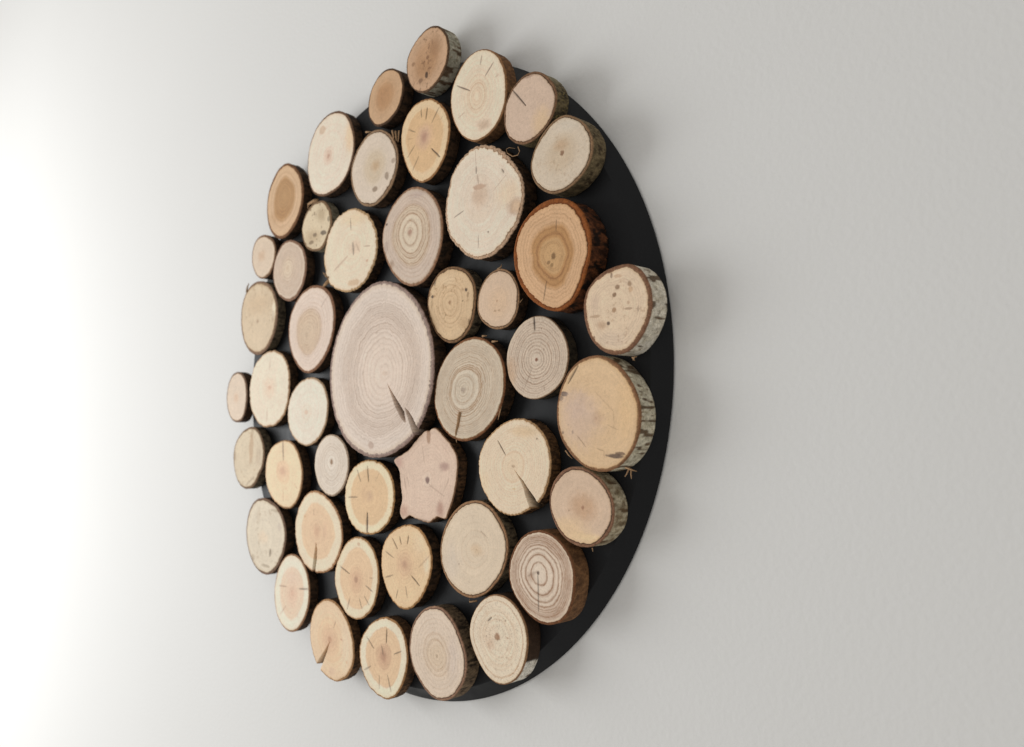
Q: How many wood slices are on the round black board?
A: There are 46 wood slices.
